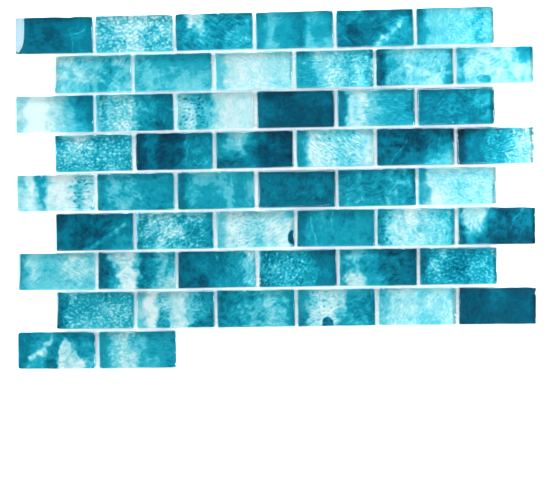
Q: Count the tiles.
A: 50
